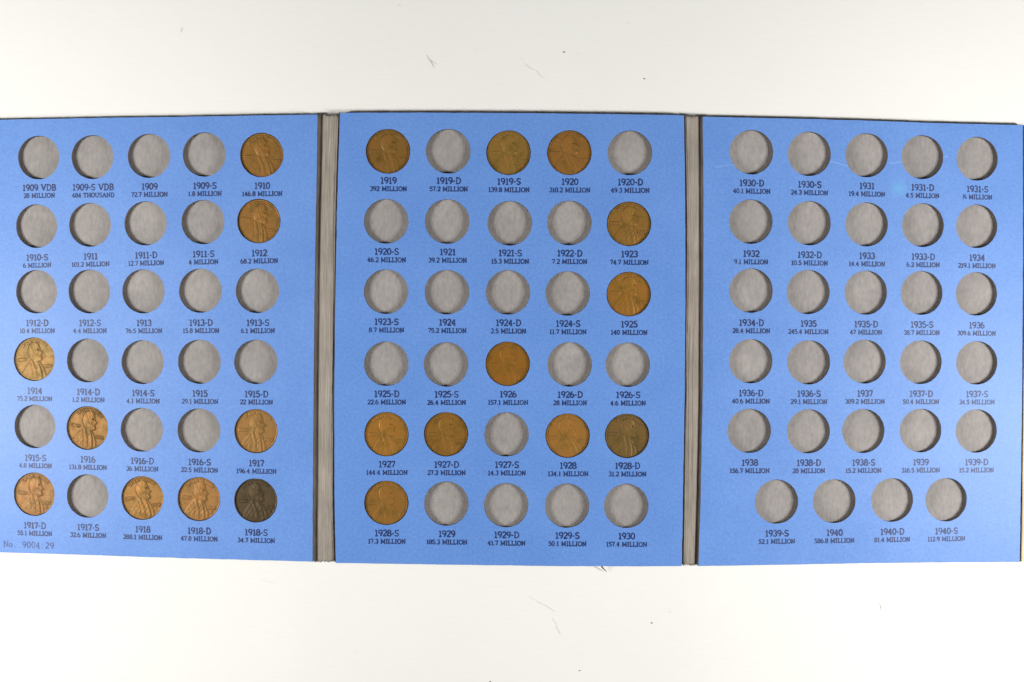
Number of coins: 20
